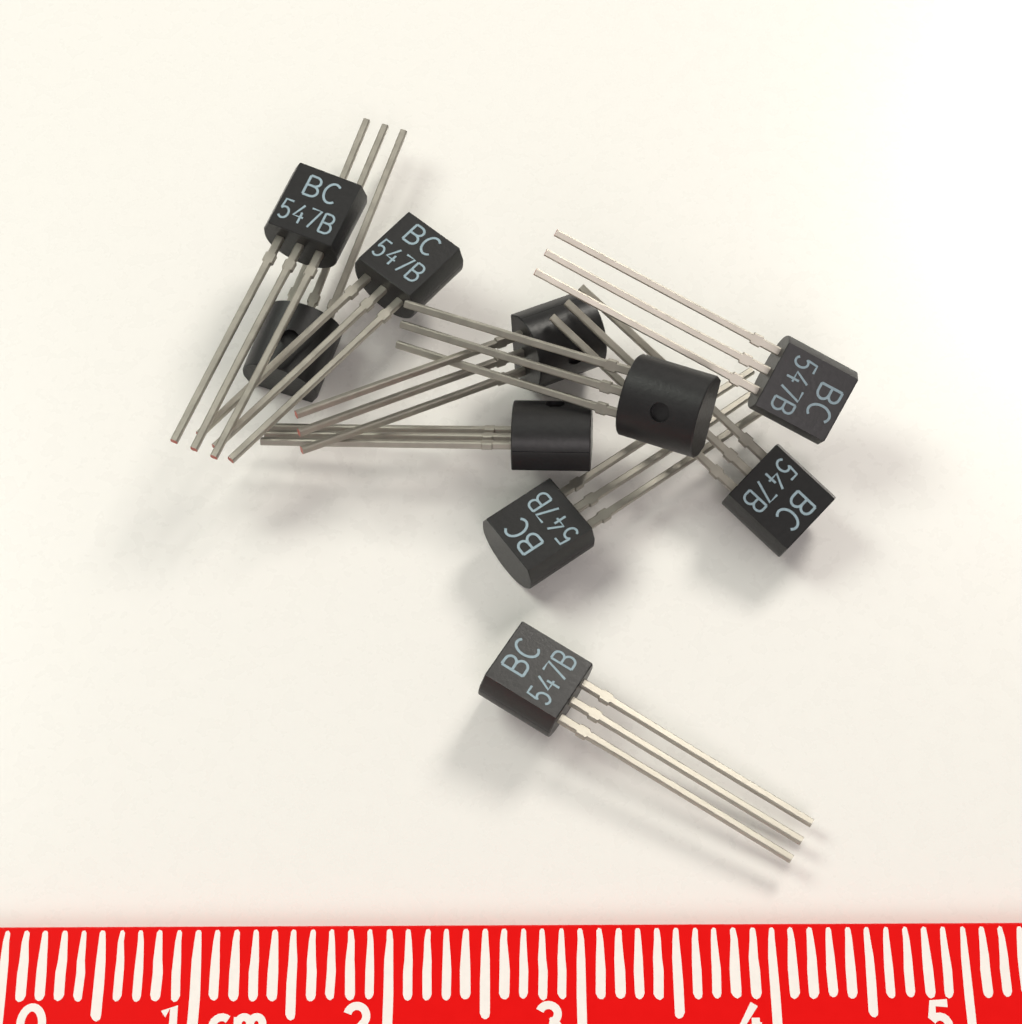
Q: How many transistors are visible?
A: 10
